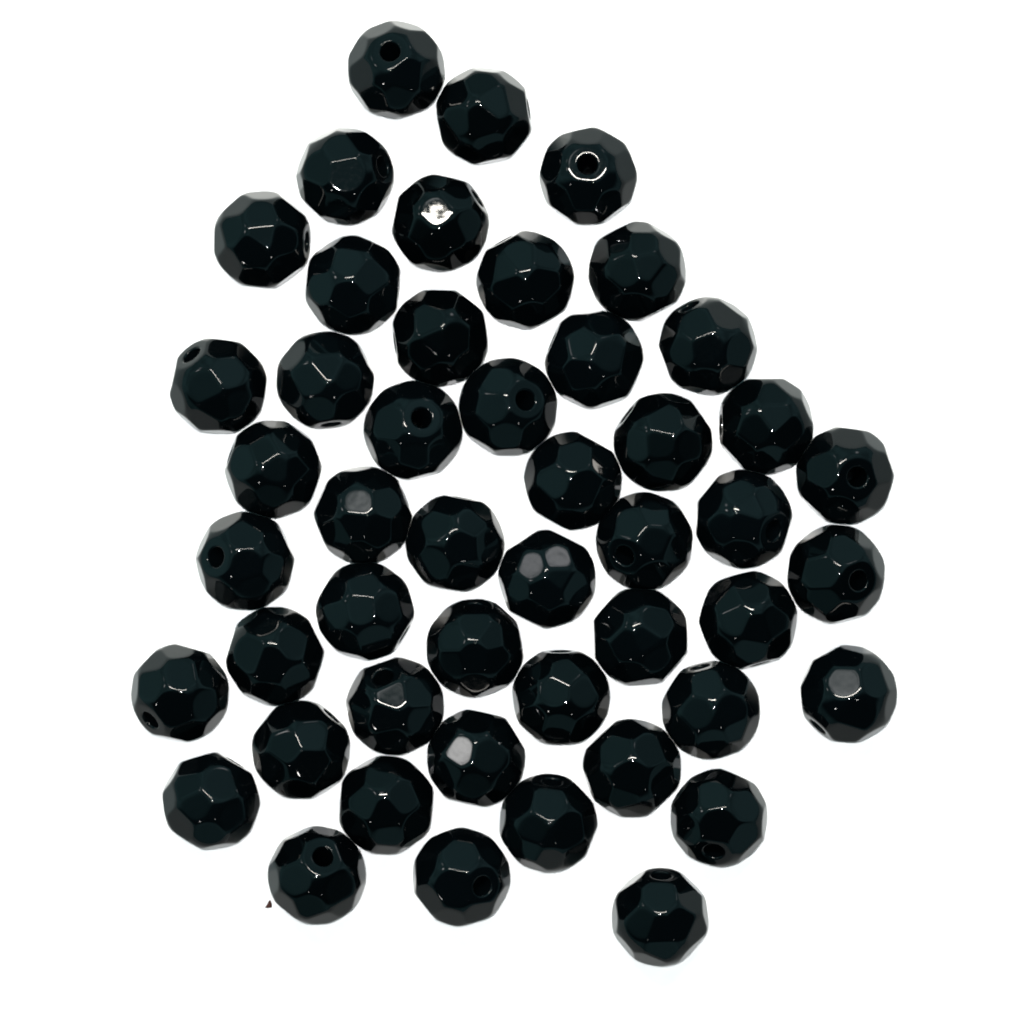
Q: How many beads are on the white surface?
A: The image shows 48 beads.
